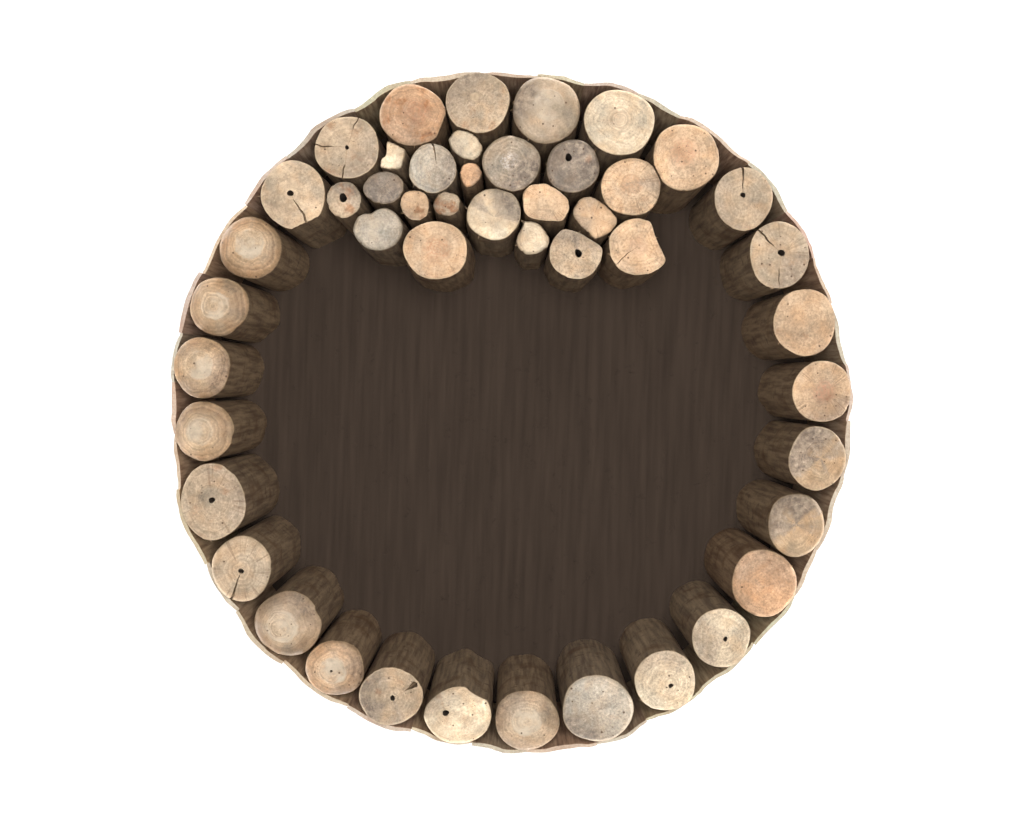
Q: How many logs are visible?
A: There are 47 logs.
